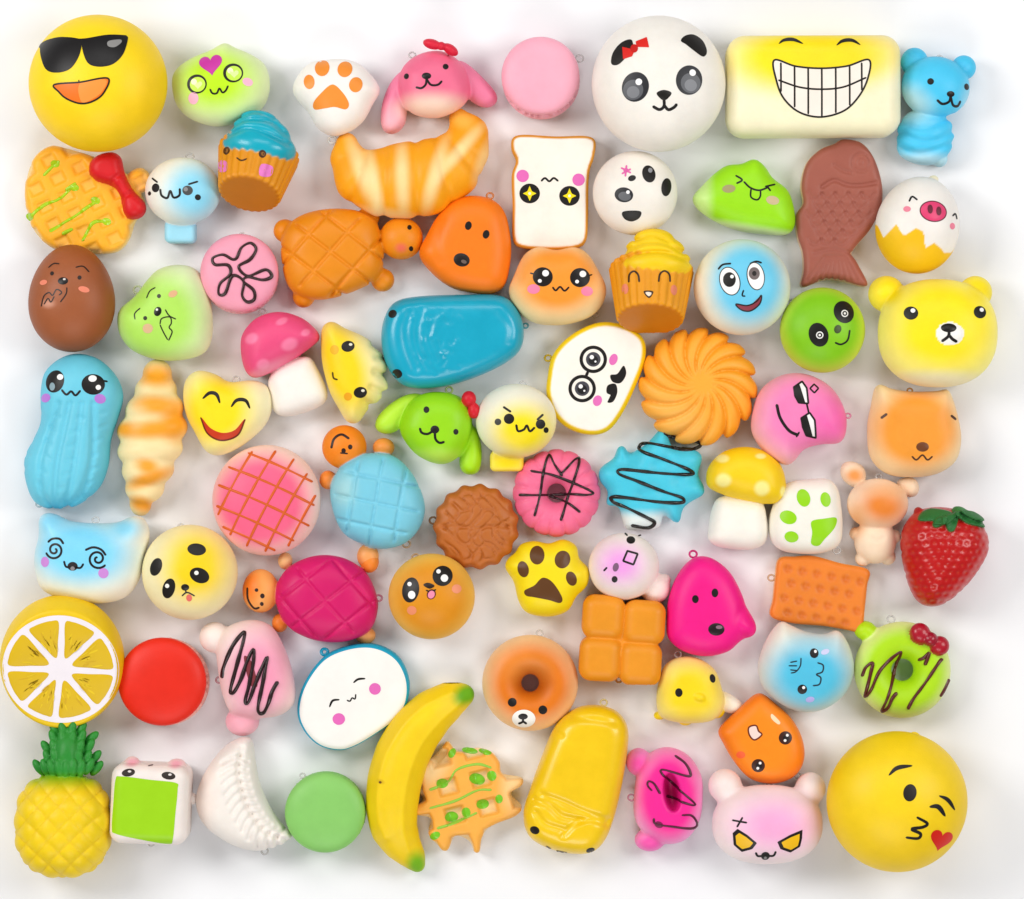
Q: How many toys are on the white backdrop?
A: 76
